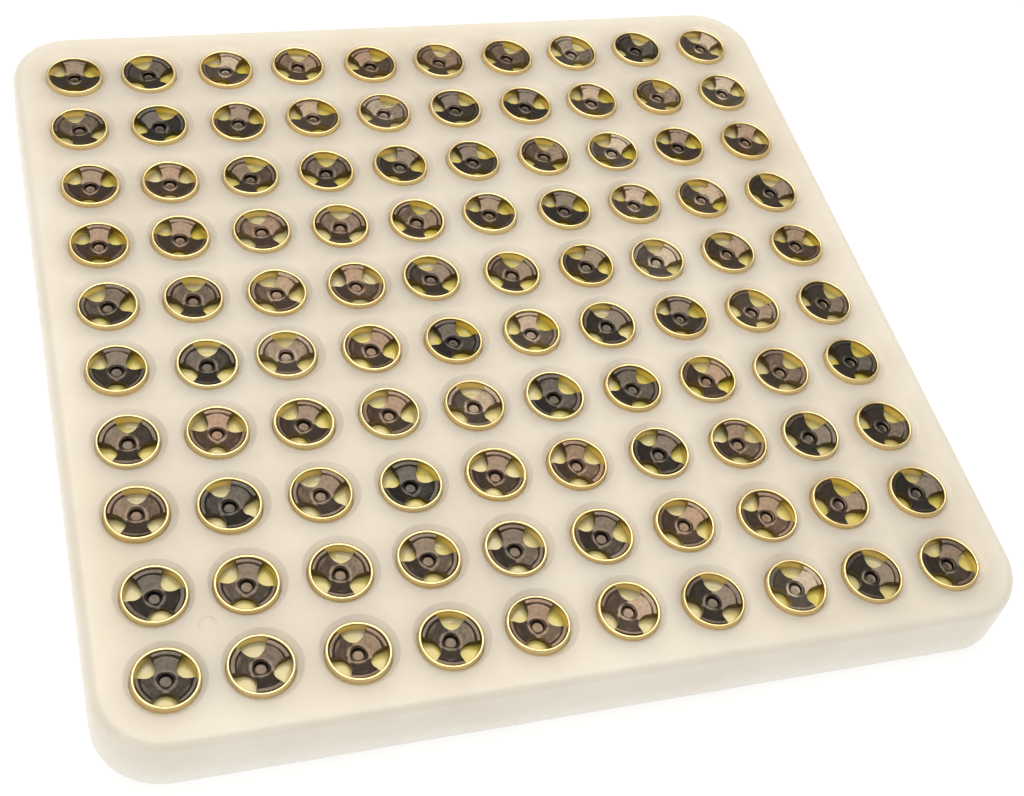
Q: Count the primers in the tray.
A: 100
